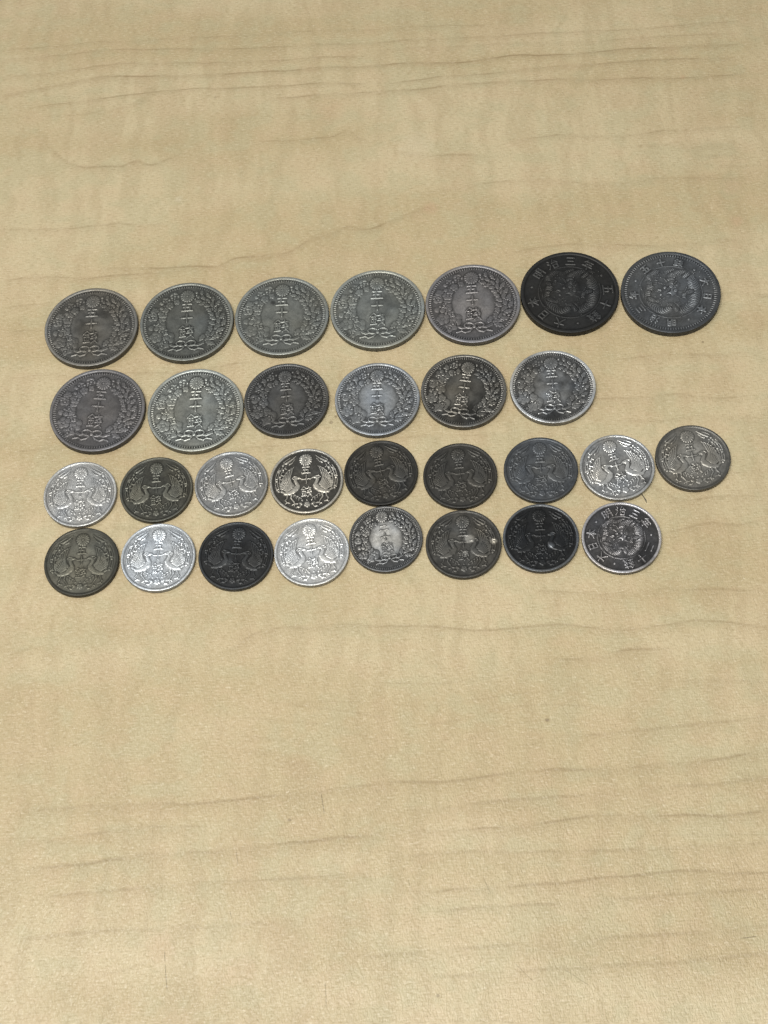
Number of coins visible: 30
